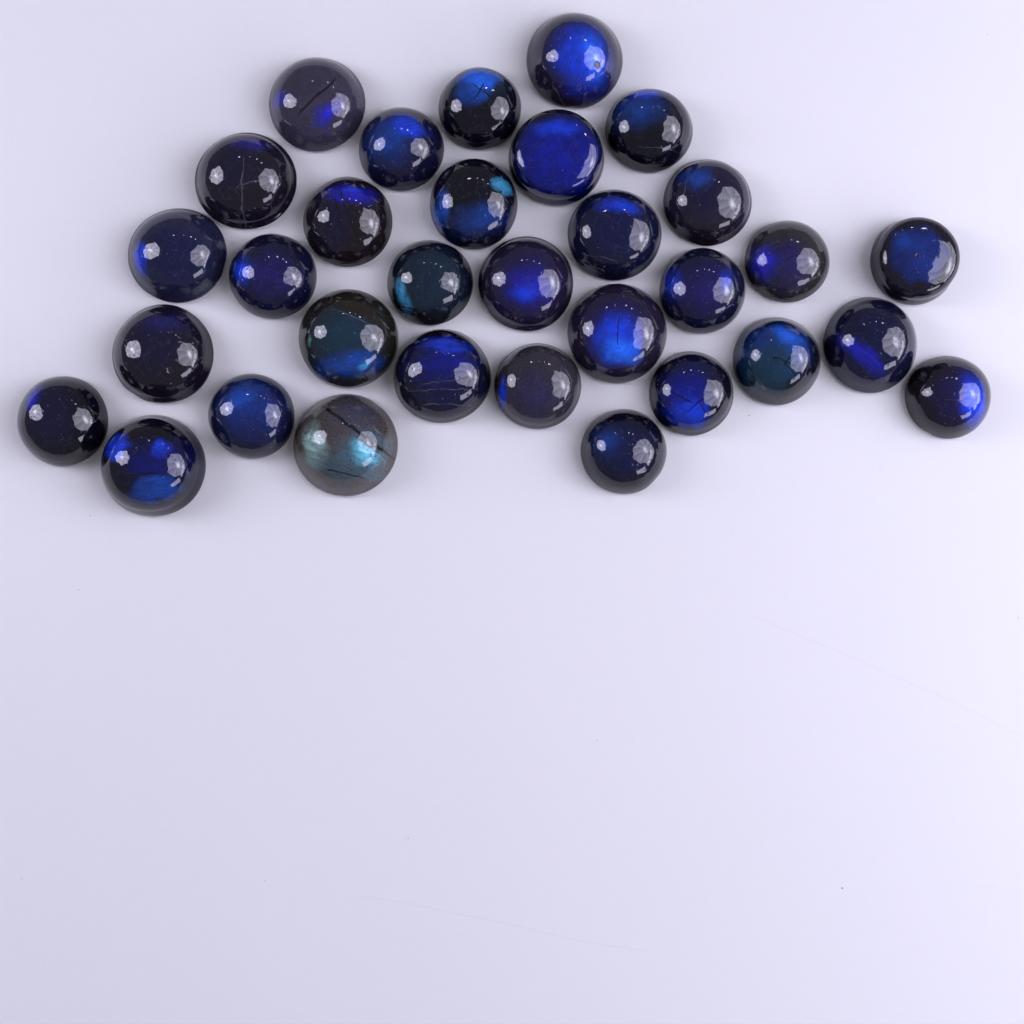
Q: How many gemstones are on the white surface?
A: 32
